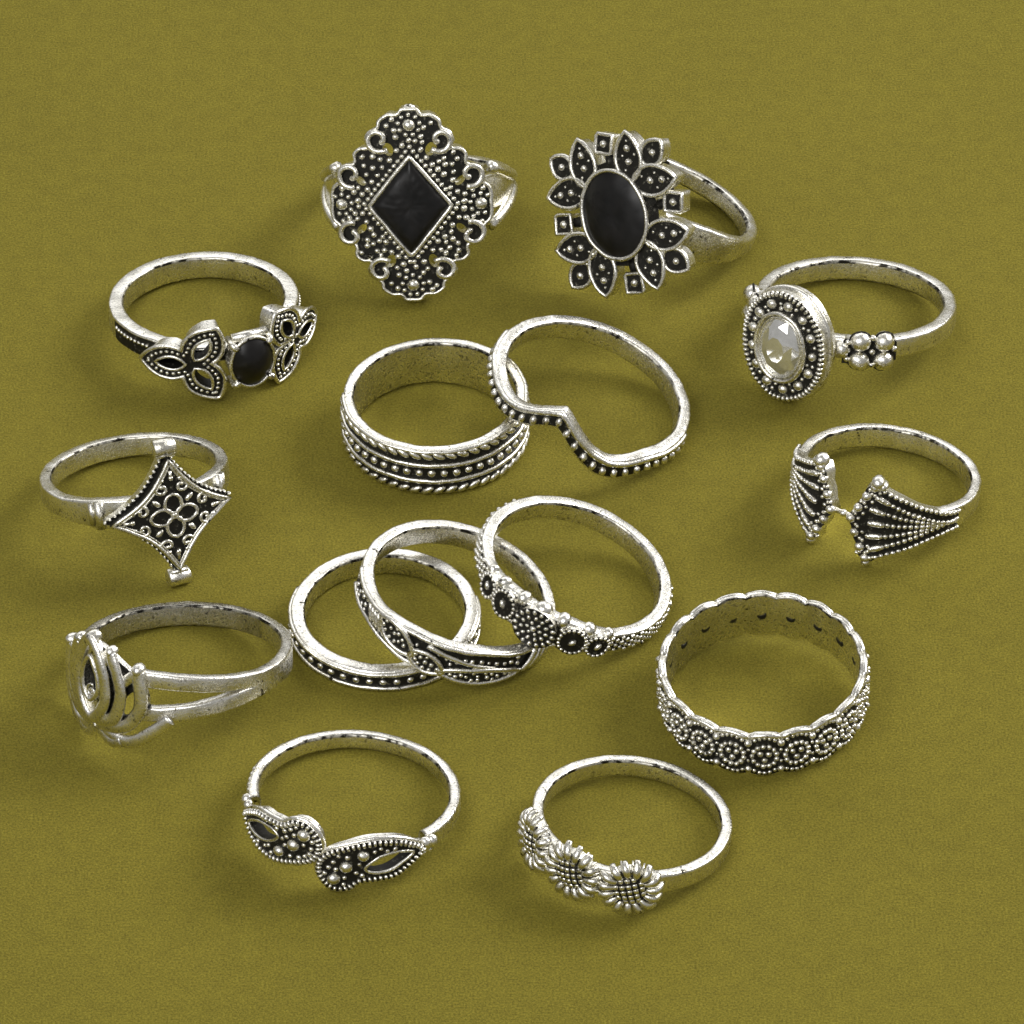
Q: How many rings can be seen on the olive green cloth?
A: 15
